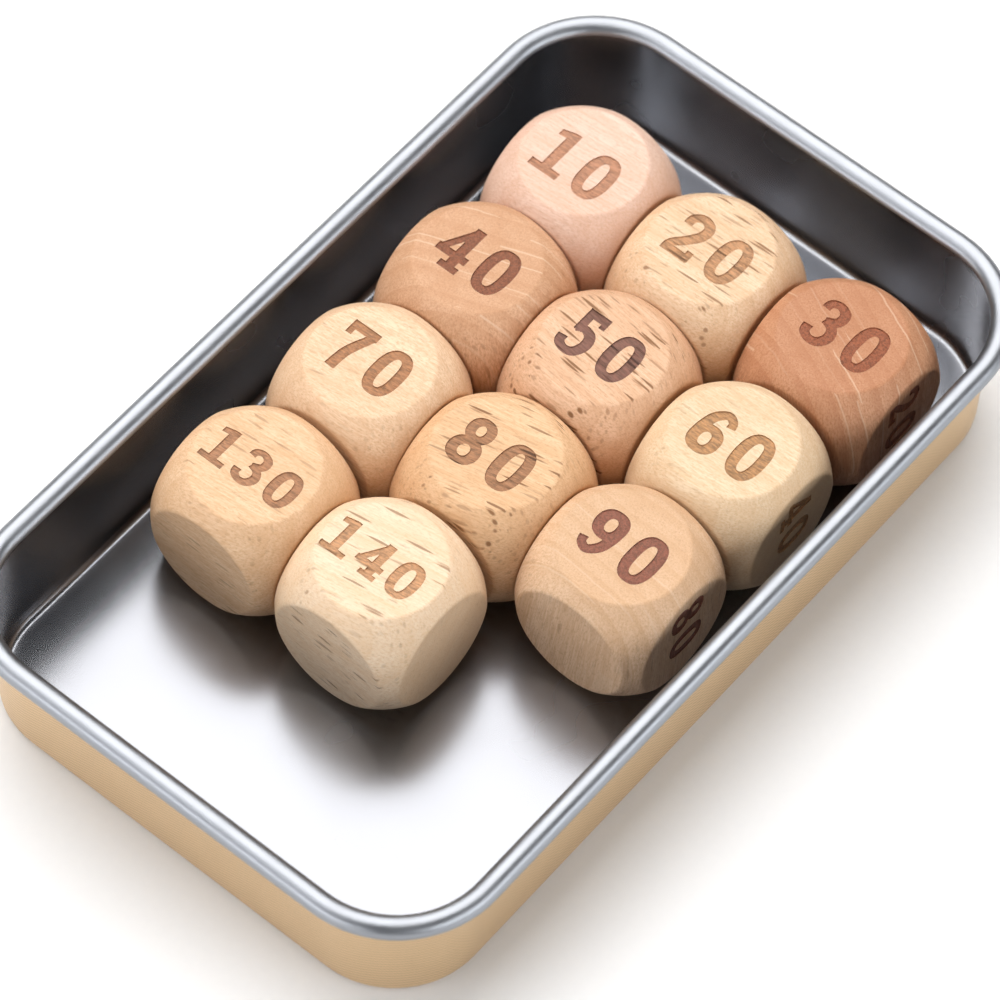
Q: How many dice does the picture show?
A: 11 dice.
